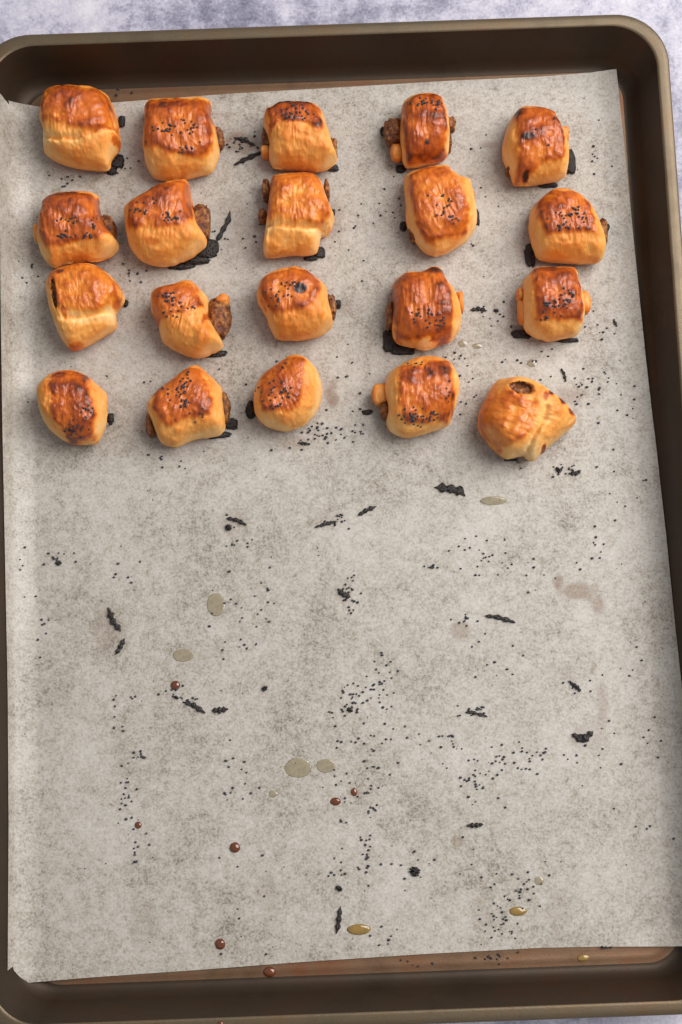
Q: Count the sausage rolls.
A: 20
